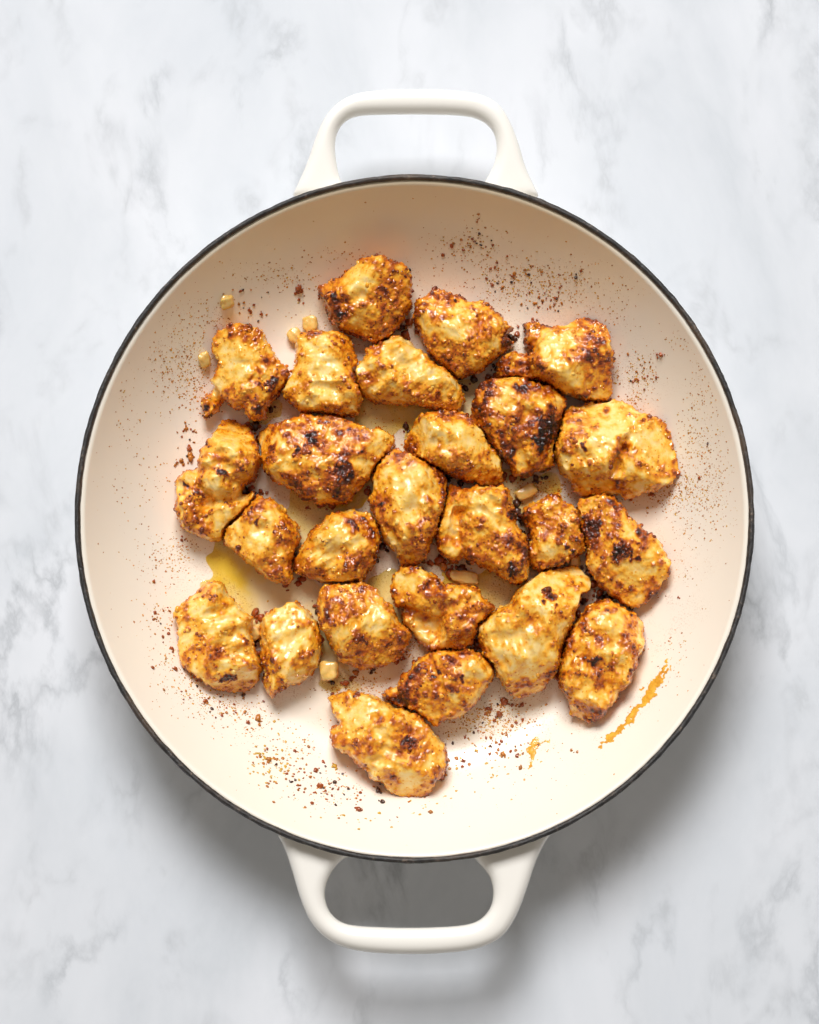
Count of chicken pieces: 25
